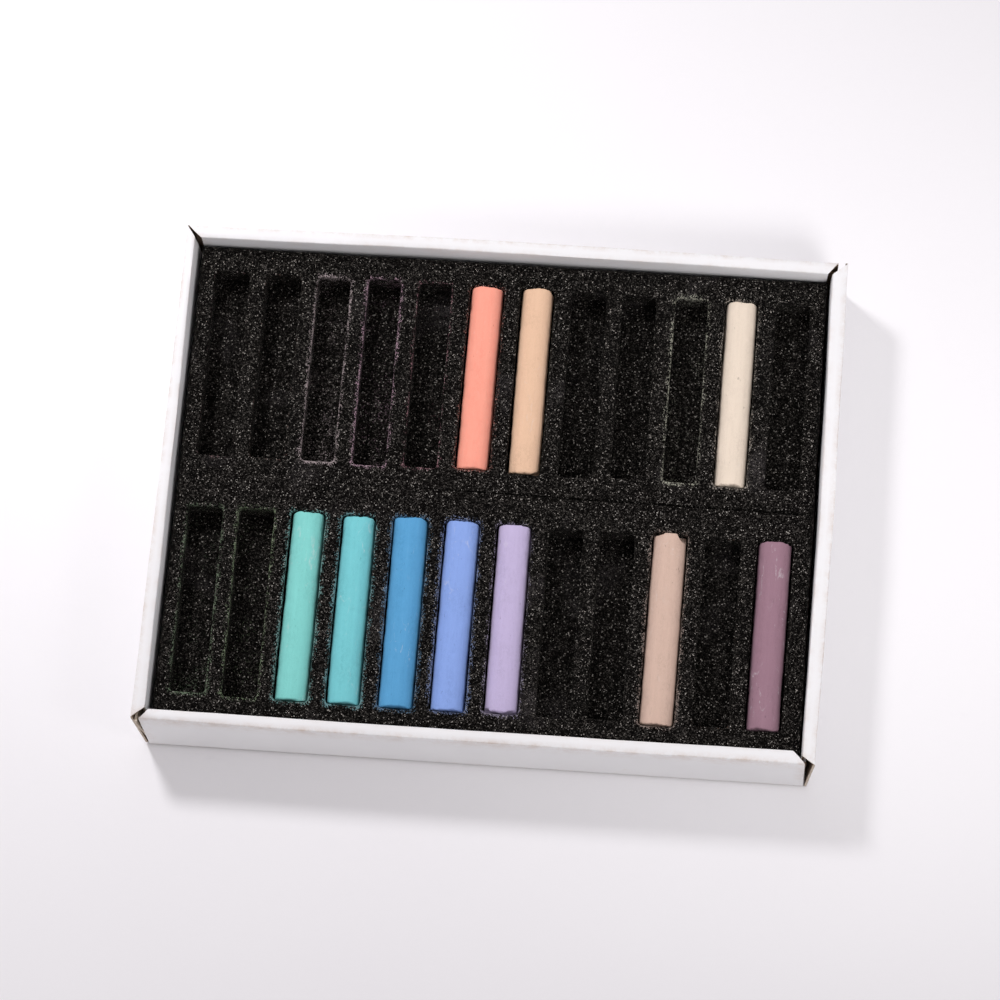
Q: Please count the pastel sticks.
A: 10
